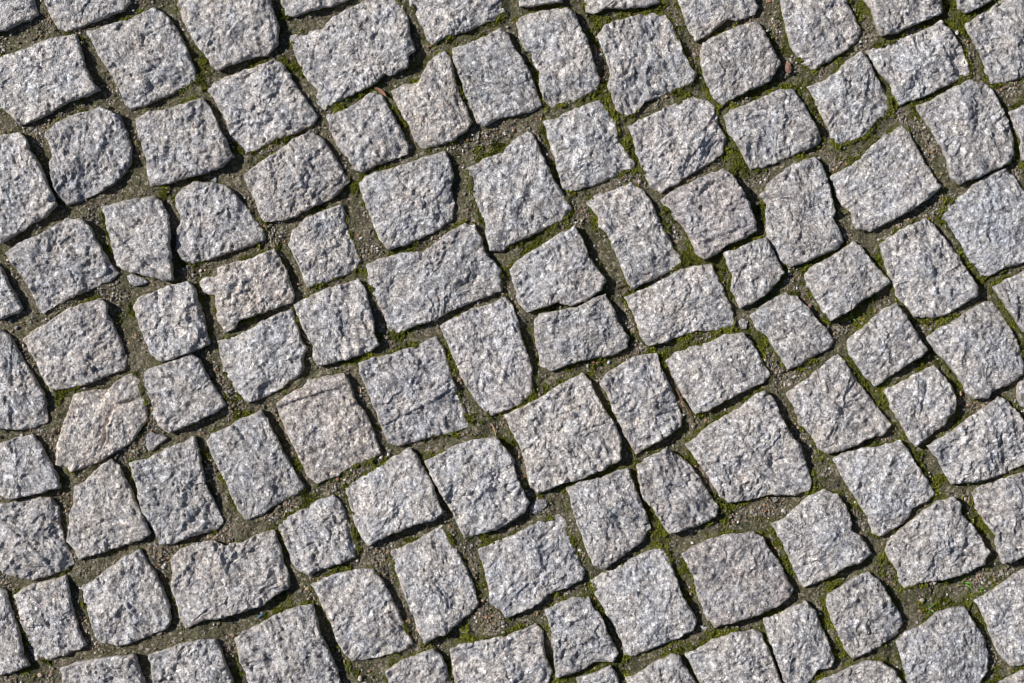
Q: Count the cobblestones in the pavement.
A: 113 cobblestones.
